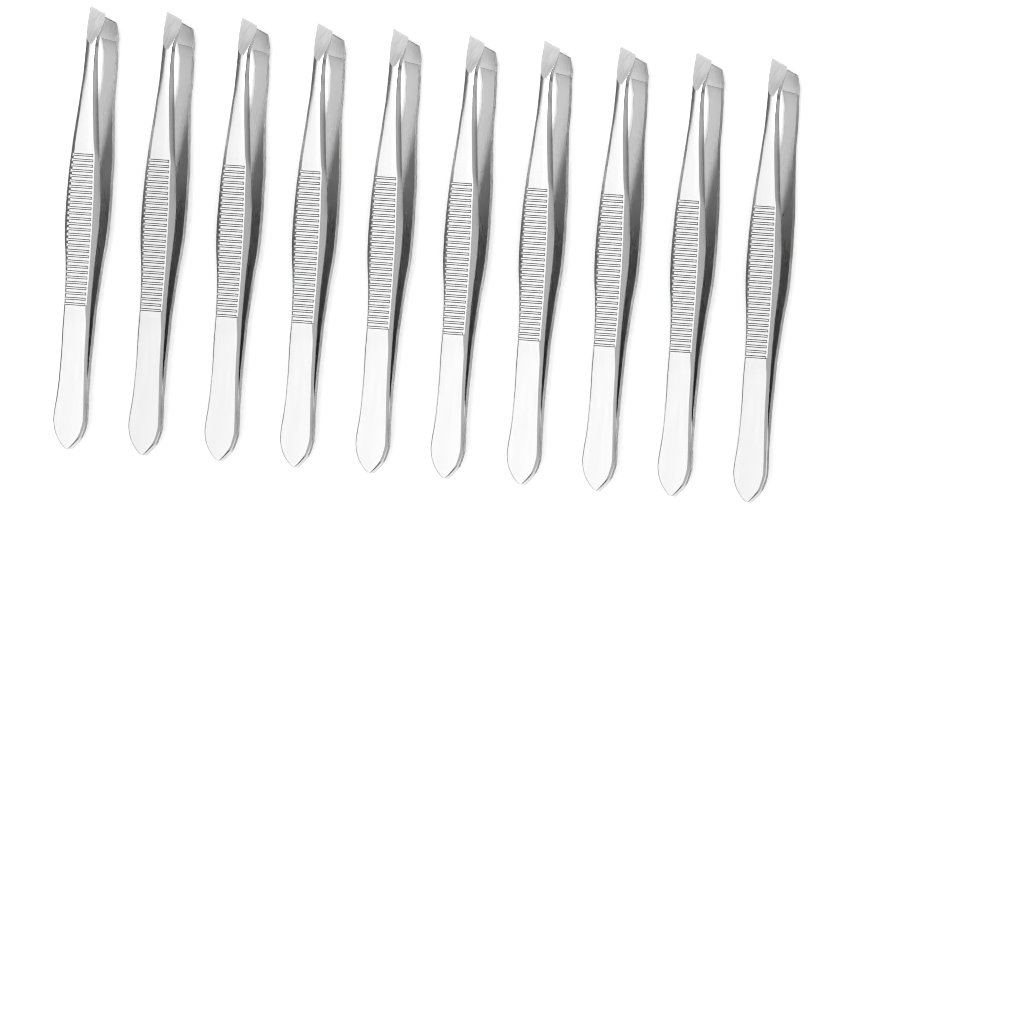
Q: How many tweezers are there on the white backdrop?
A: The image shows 10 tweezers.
